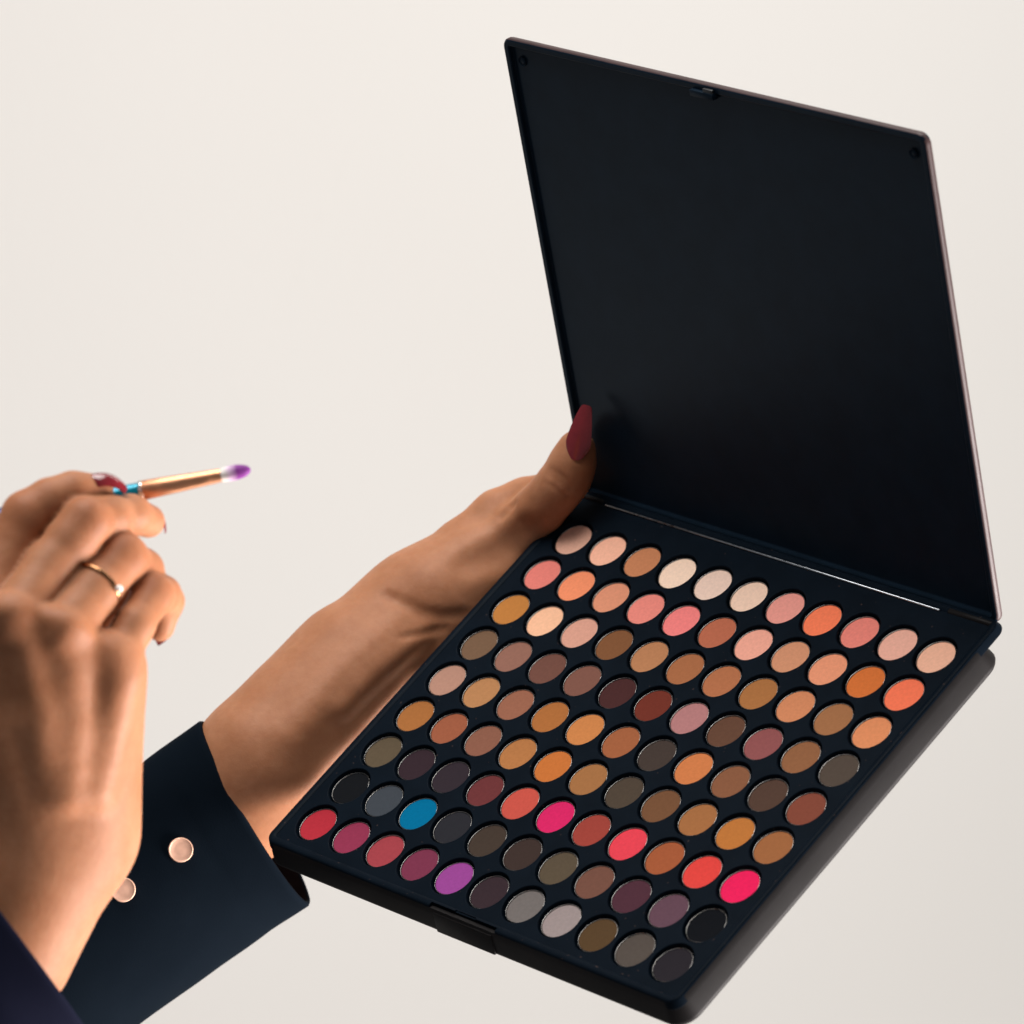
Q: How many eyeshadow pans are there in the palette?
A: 99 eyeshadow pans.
